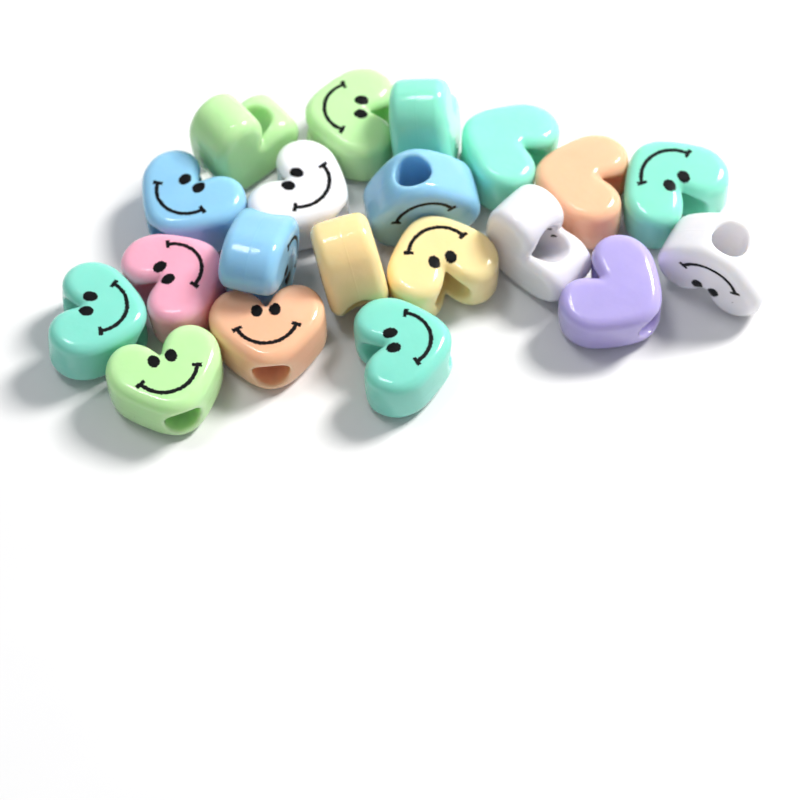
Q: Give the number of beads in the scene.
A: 20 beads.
